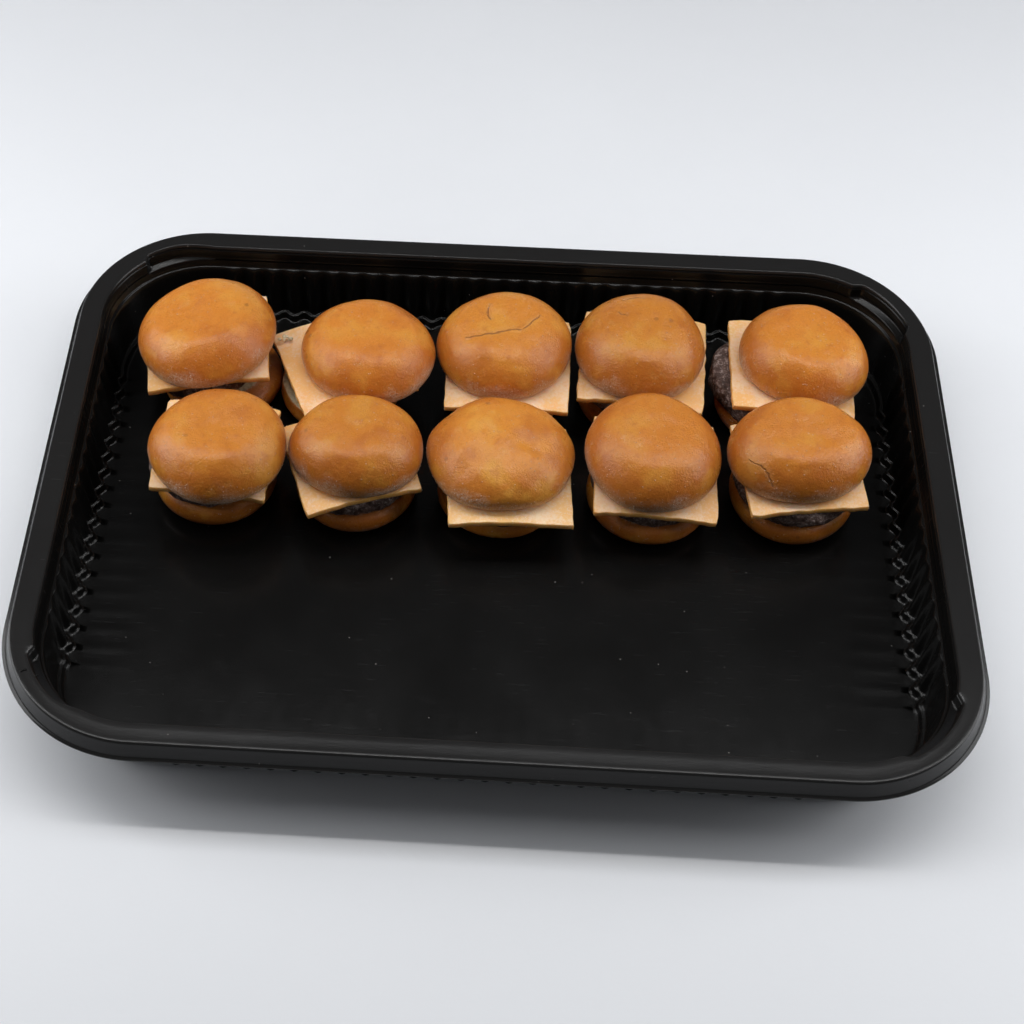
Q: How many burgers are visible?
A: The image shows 10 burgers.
